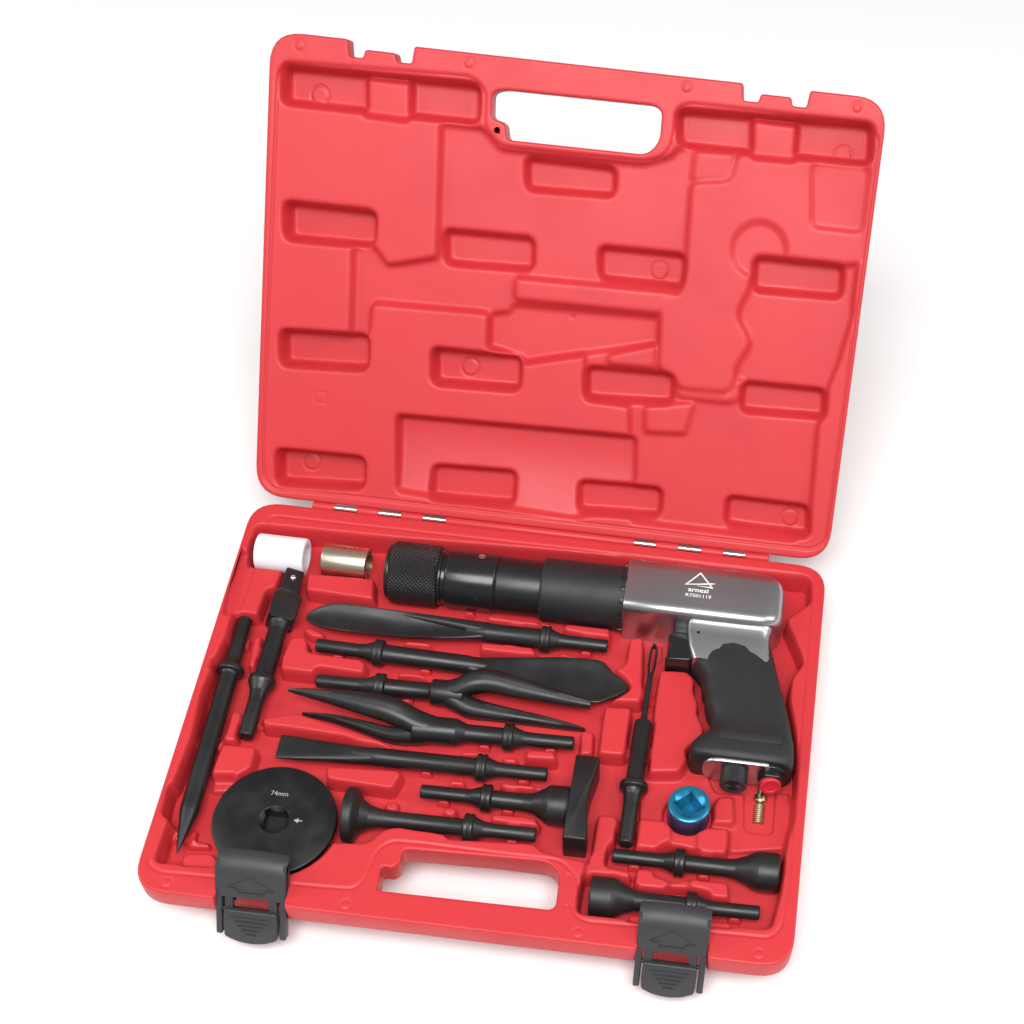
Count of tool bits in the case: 12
